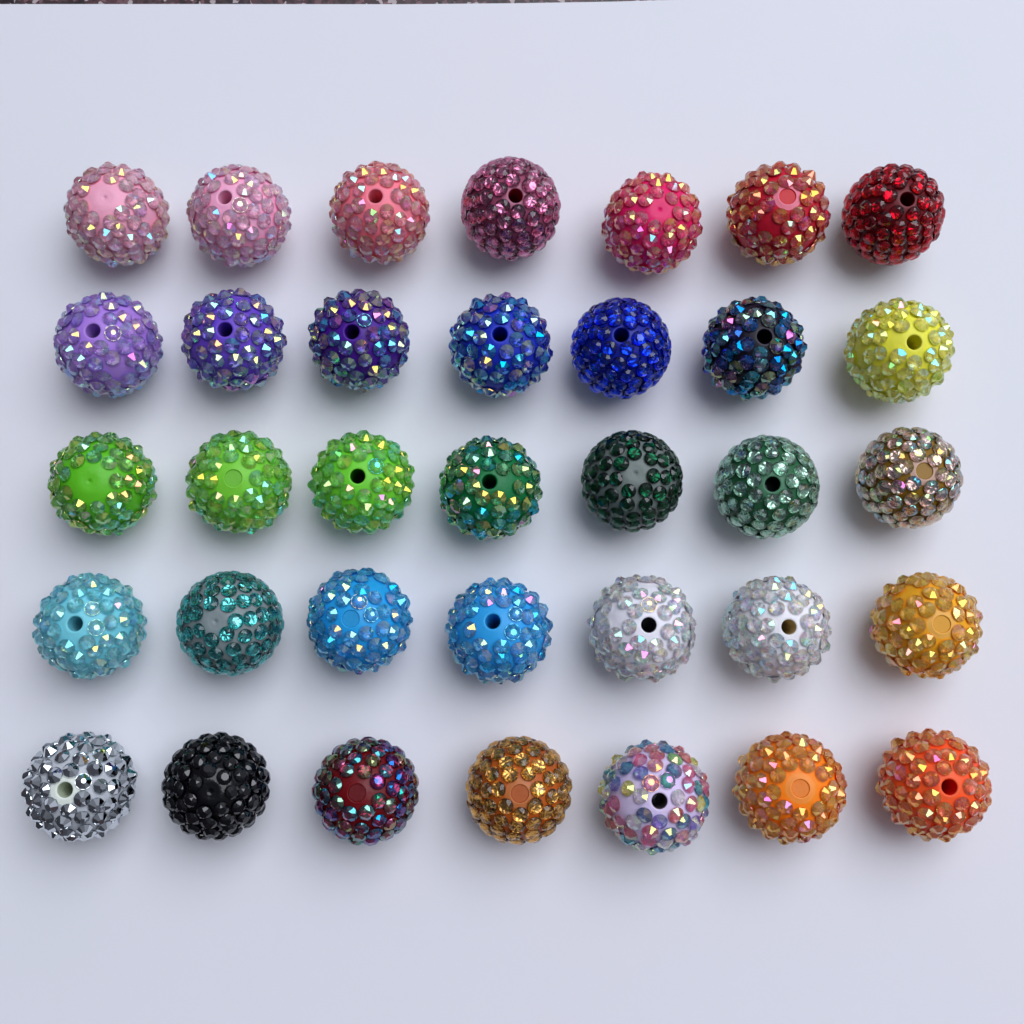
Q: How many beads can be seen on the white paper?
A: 35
